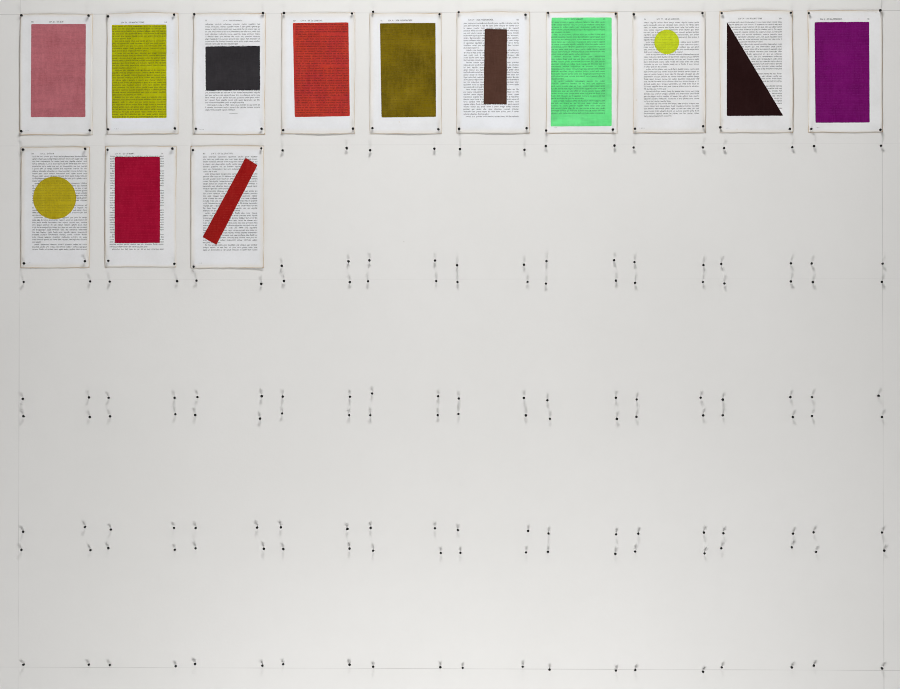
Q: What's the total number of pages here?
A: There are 13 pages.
